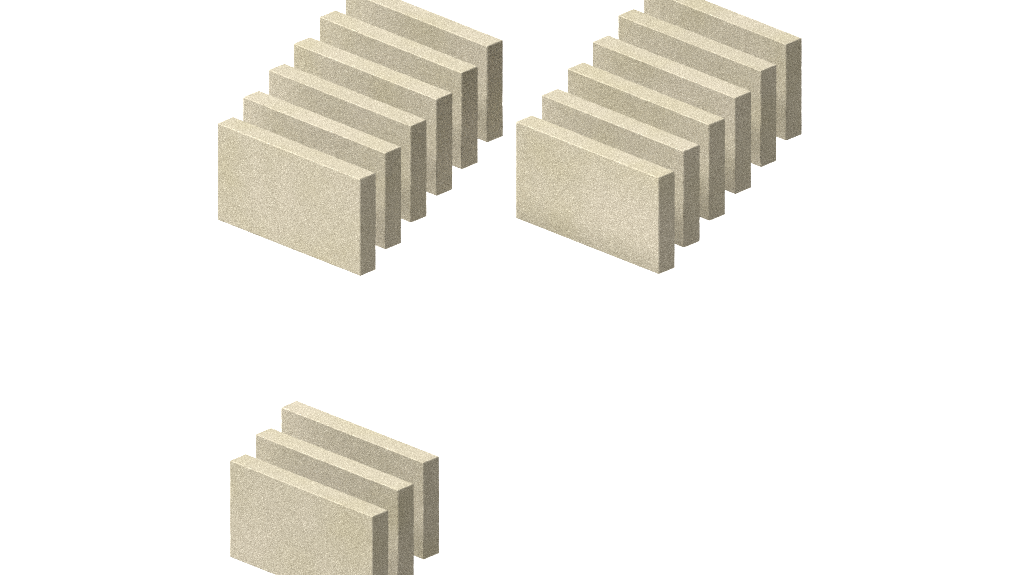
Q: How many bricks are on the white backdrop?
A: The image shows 15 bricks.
